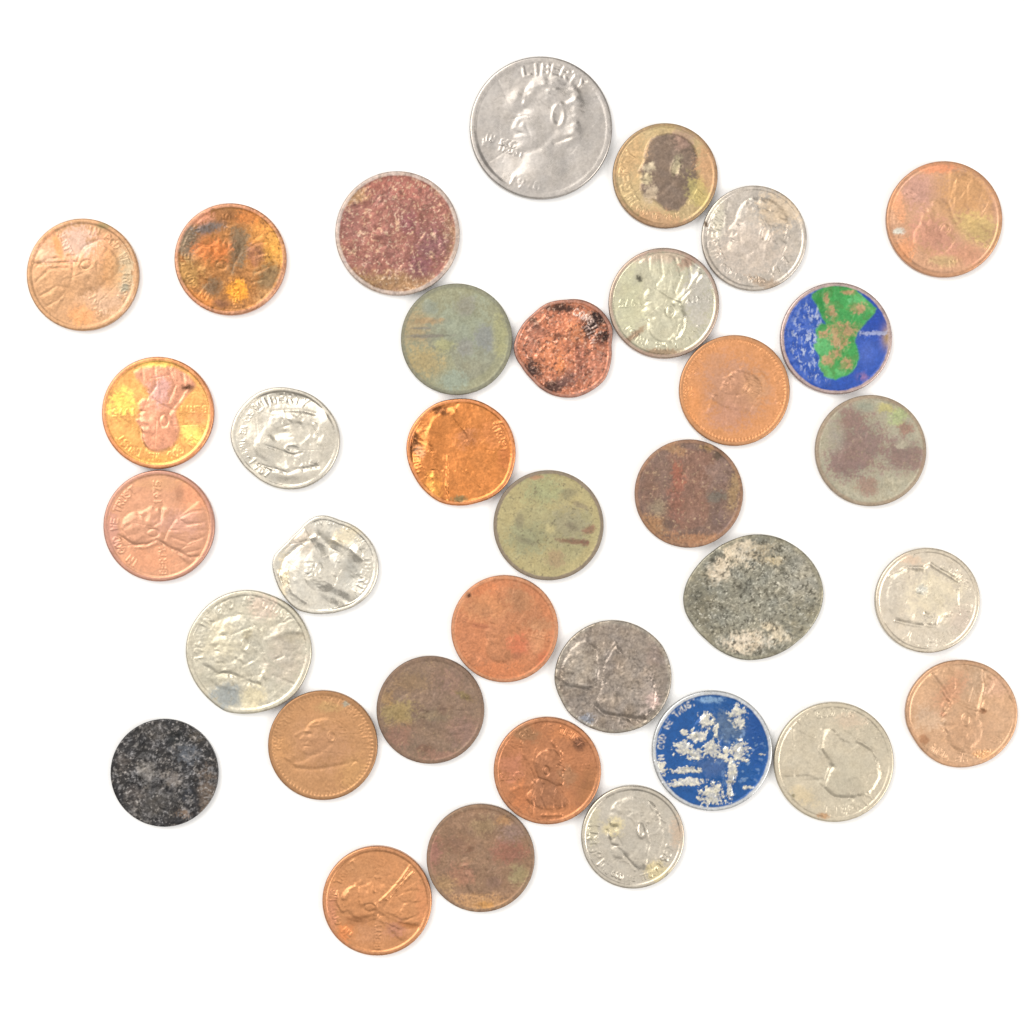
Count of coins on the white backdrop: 35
